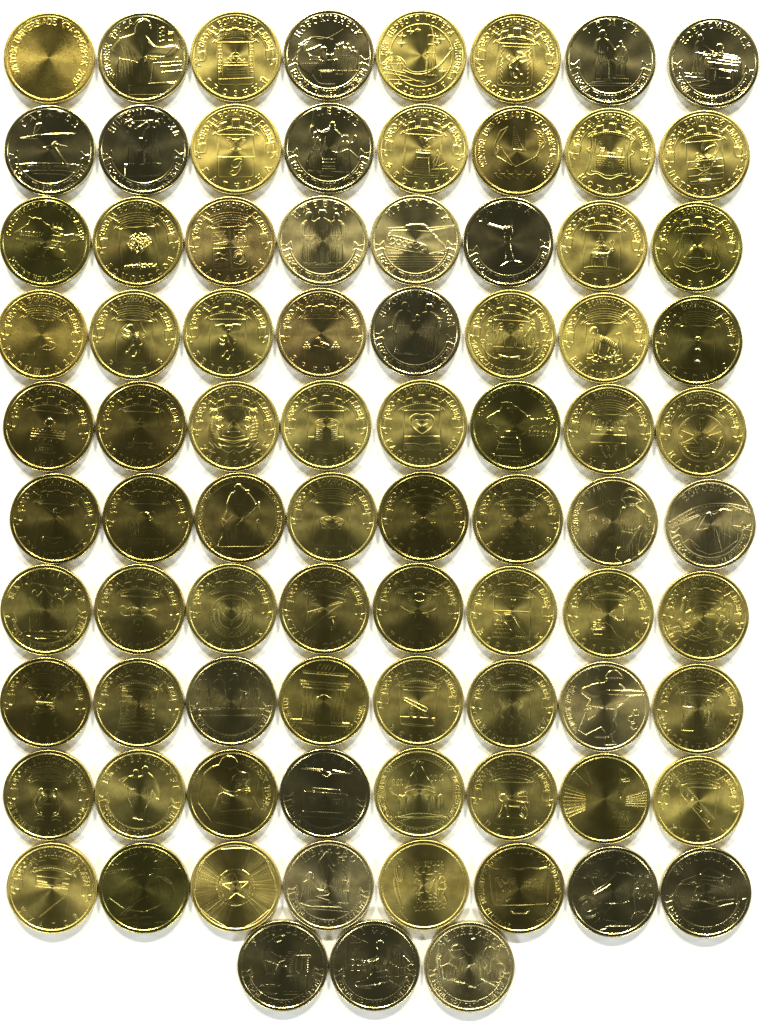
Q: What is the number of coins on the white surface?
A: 83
